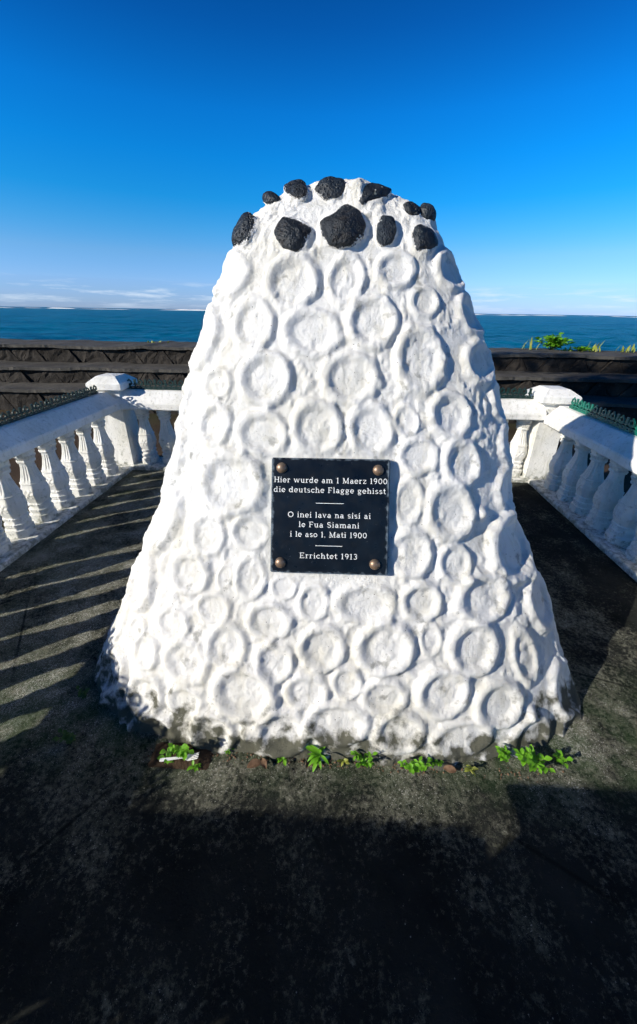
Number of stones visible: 11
